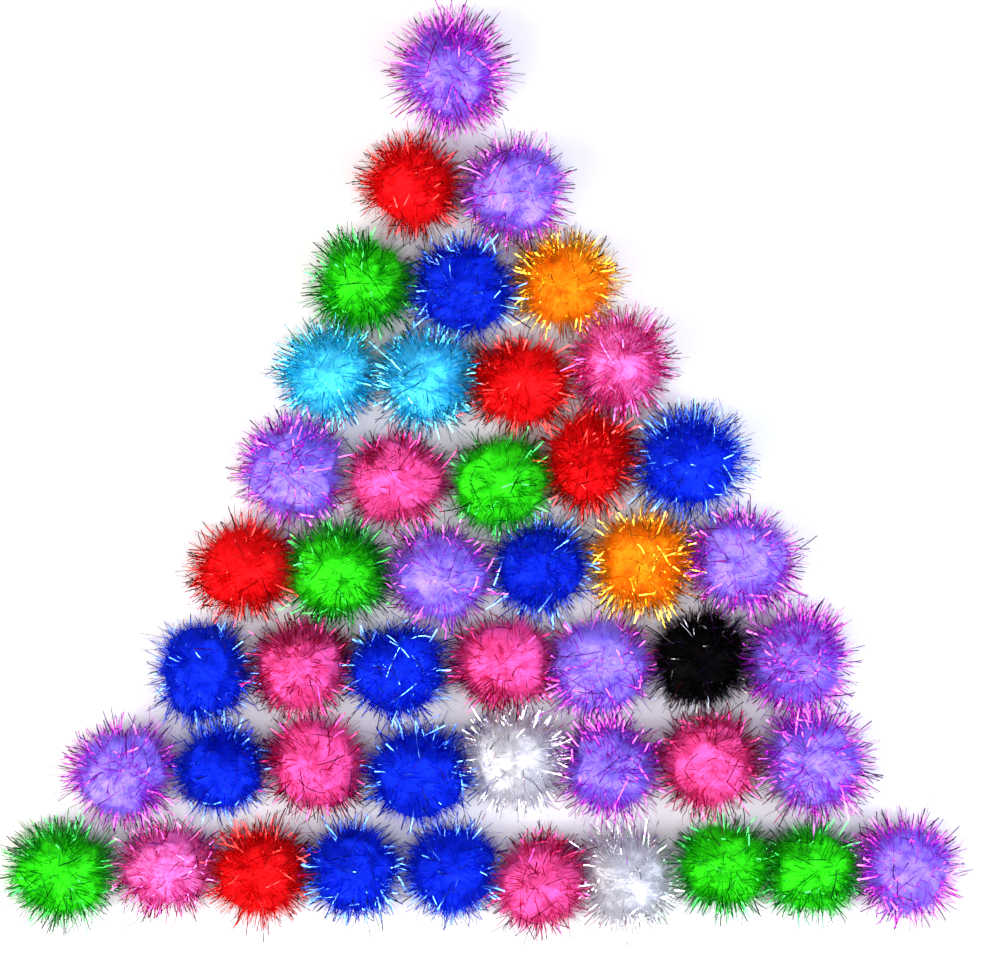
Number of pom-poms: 46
